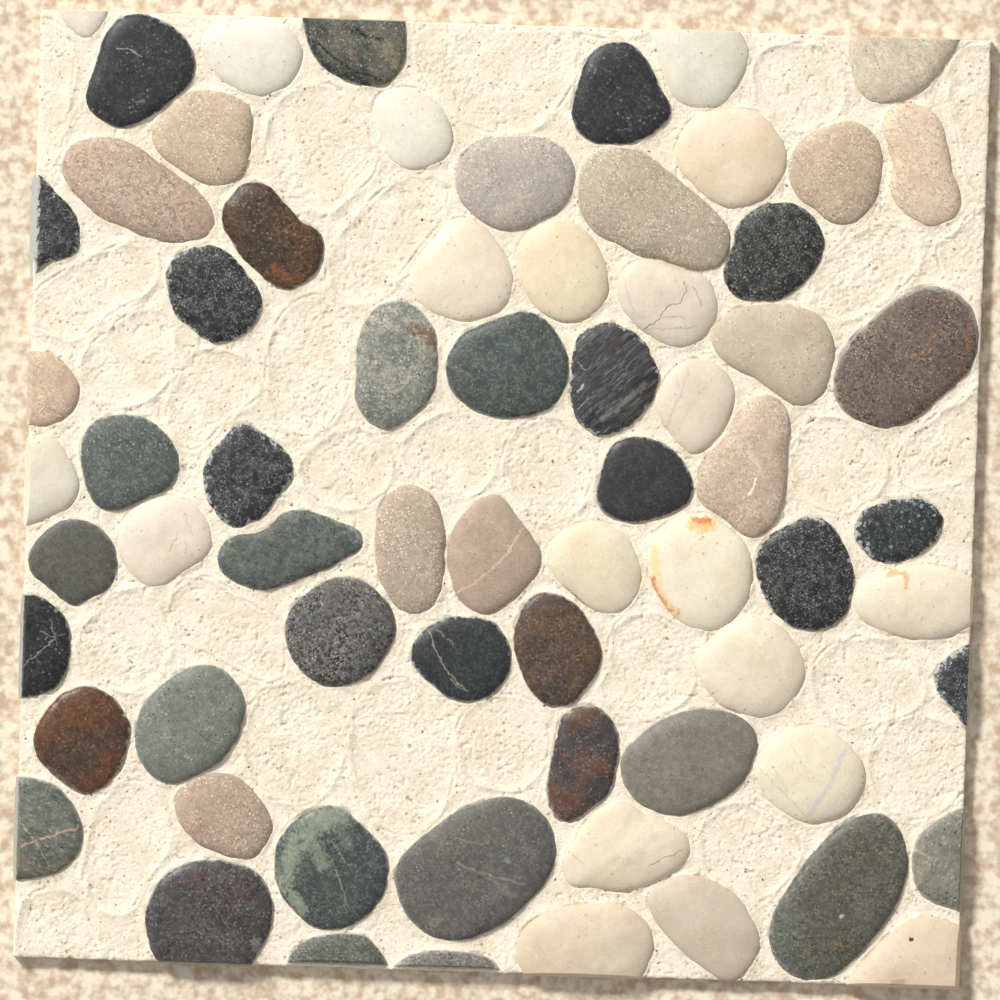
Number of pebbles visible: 68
